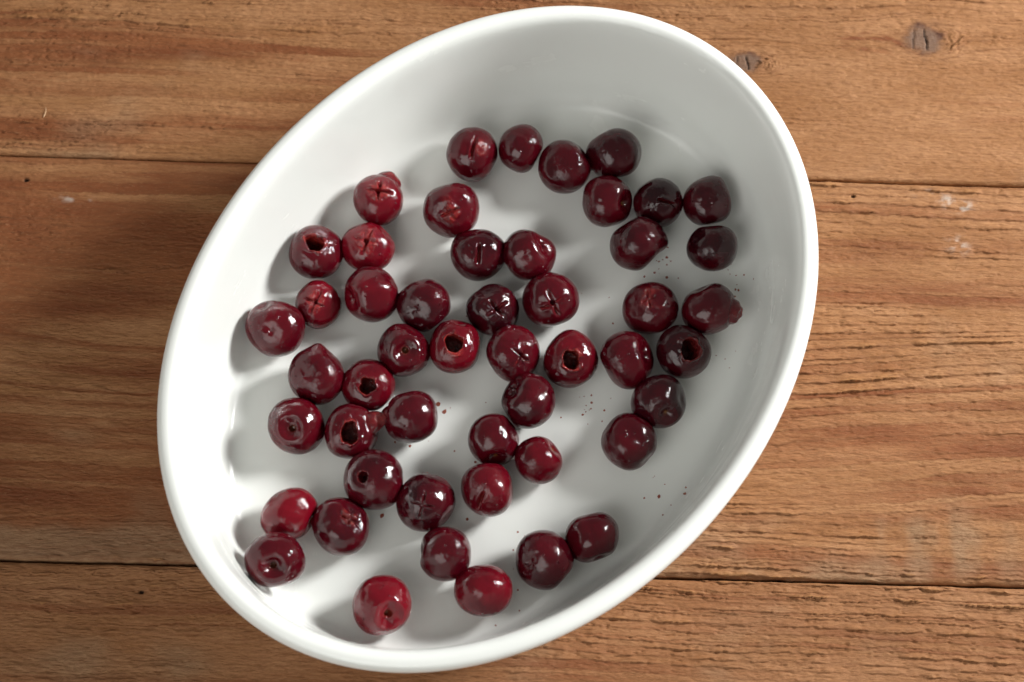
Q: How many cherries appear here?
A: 50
